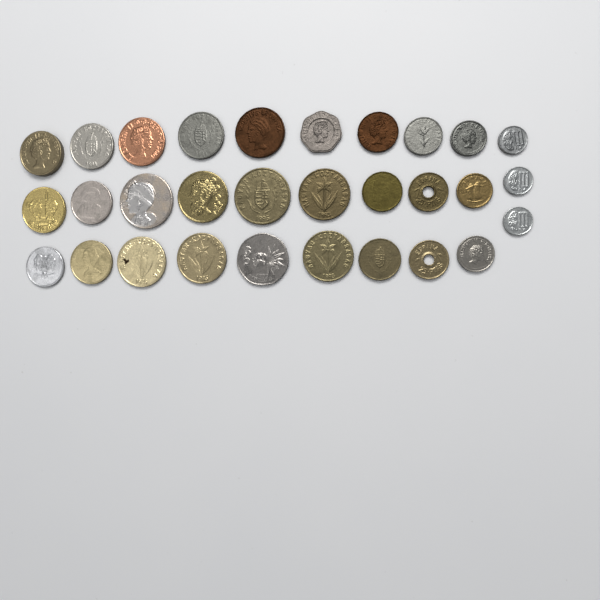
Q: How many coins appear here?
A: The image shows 30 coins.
